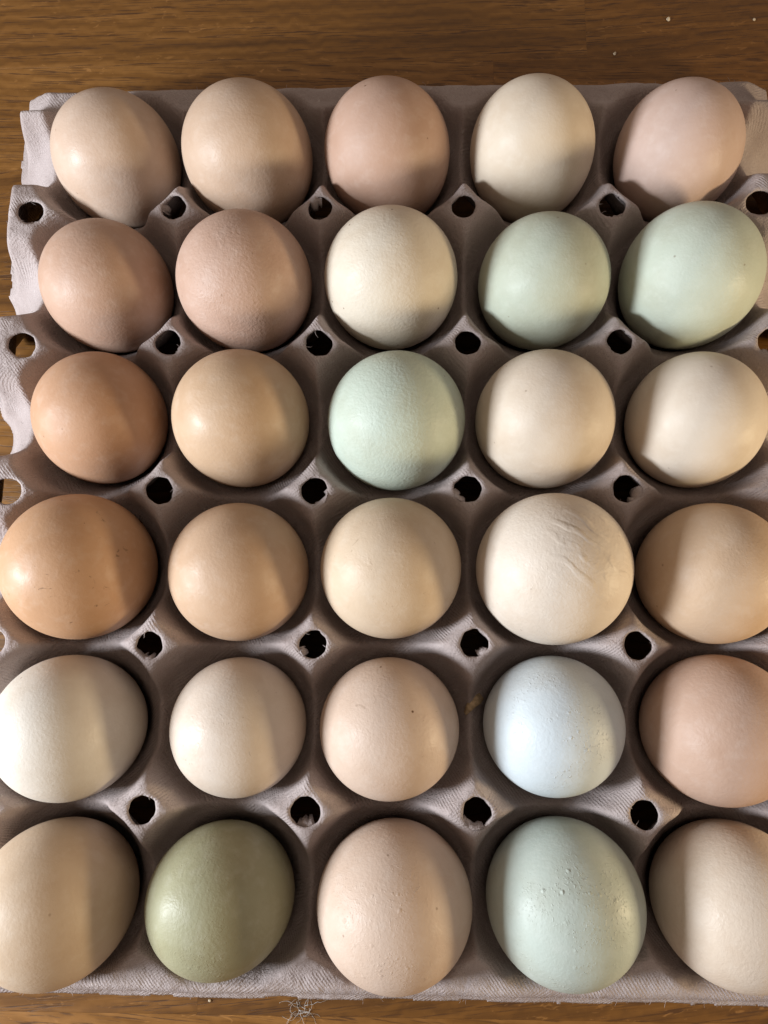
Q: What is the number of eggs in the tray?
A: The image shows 30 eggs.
